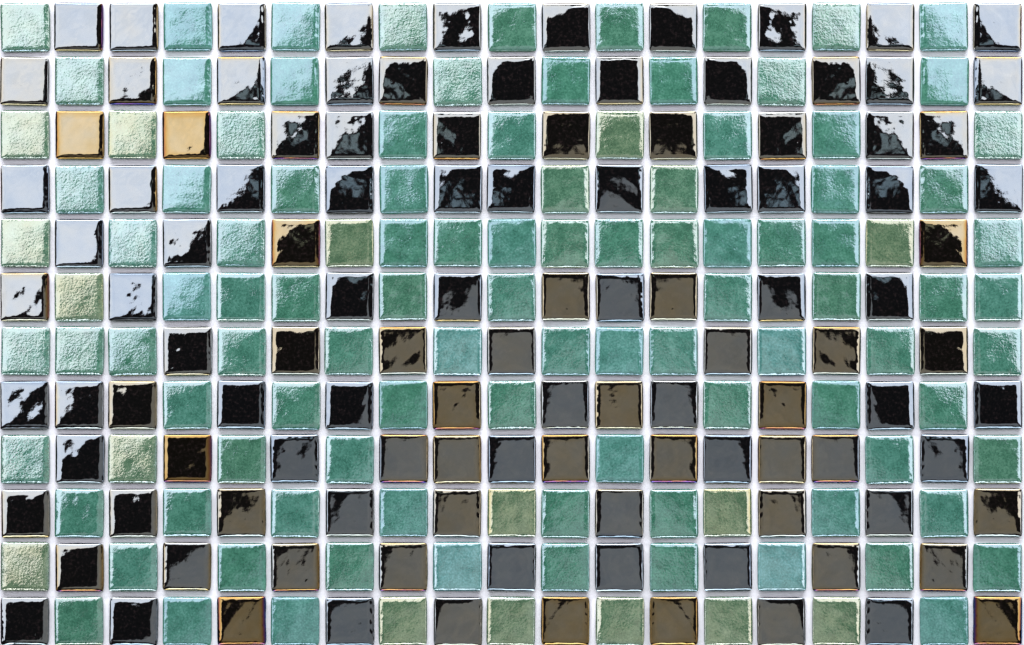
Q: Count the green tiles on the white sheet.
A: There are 114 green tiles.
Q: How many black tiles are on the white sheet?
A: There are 114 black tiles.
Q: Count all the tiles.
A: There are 228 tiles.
